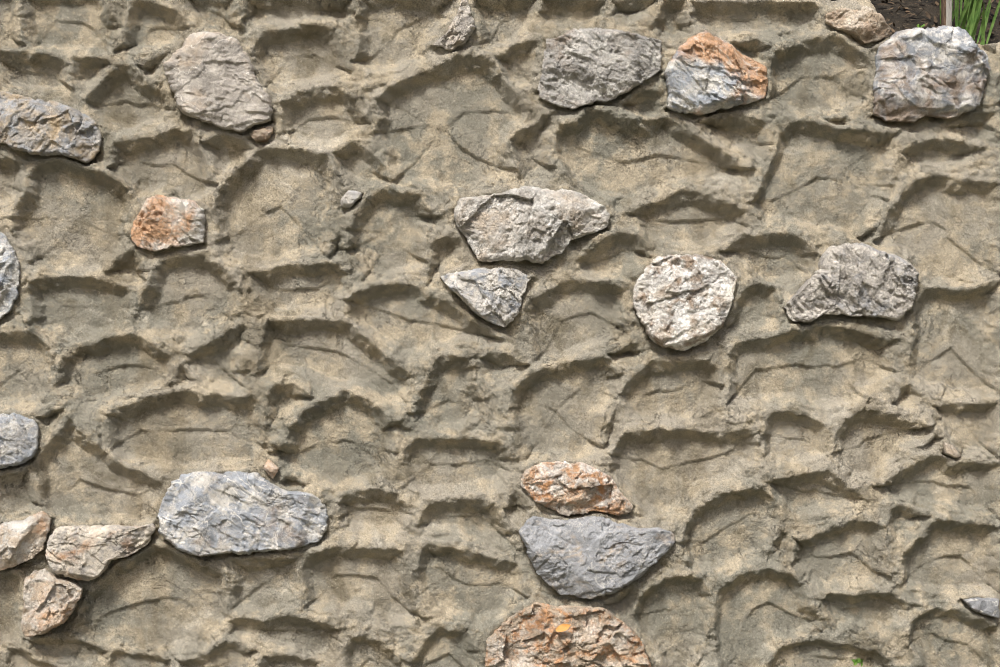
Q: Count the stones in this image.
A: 26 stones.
